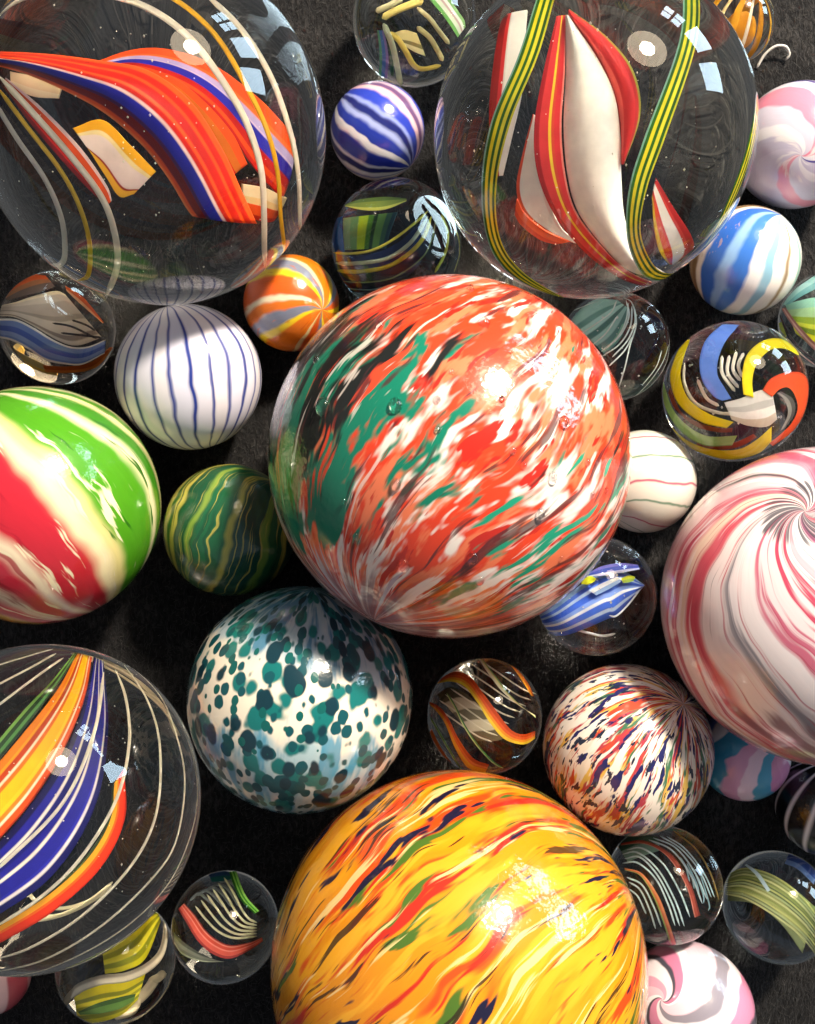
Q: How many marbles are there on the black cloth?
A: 33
